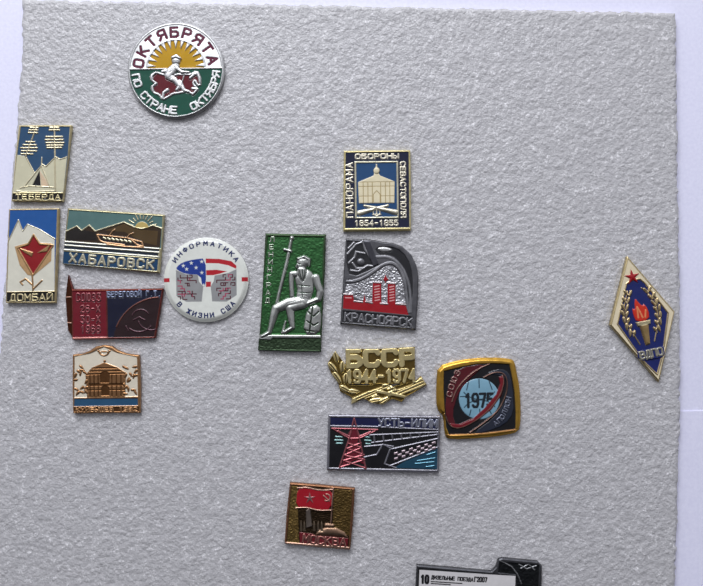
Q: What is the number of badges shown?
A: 16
